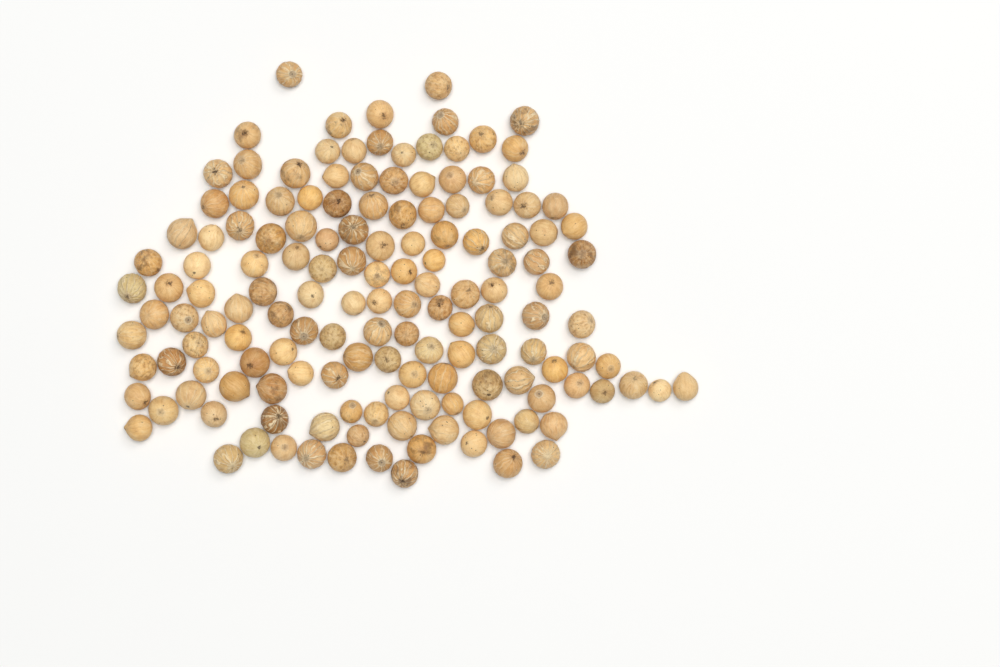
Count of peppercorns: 150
